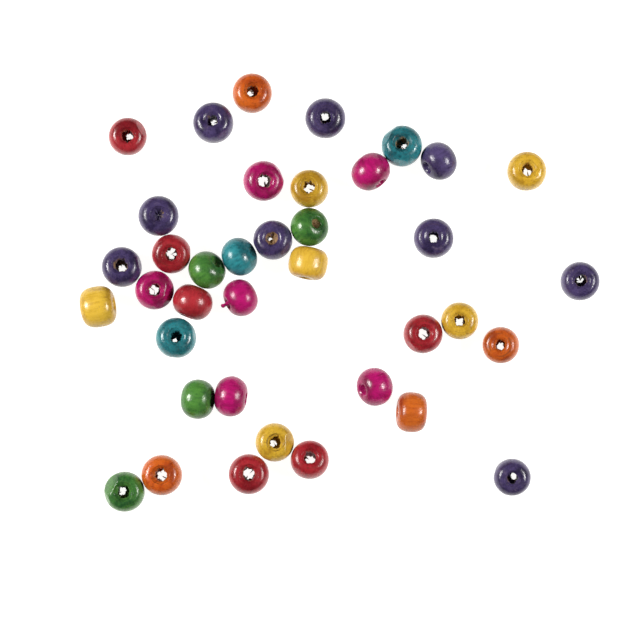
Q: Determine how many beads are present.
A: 38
